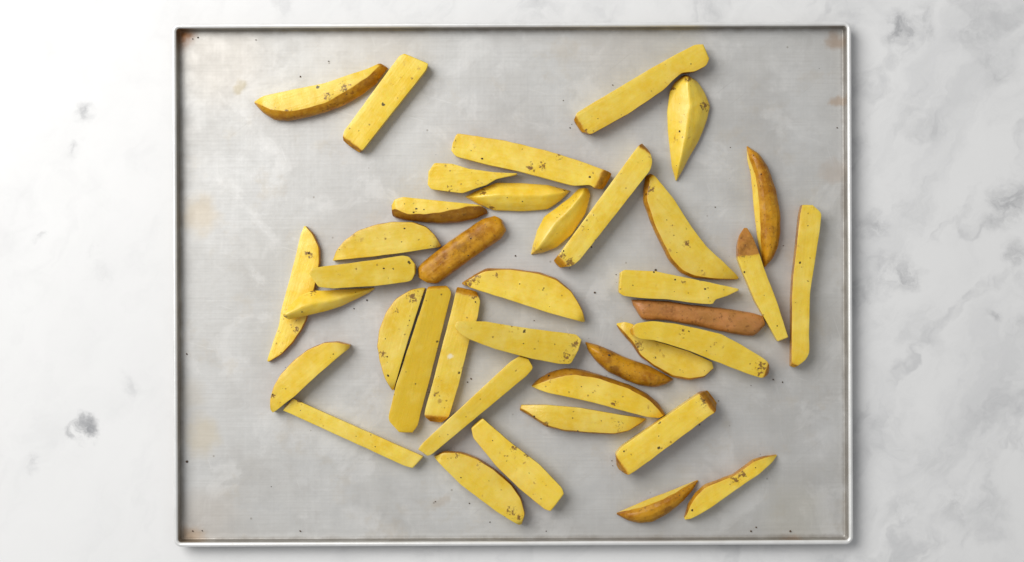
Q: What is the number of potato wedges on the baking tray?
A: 39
